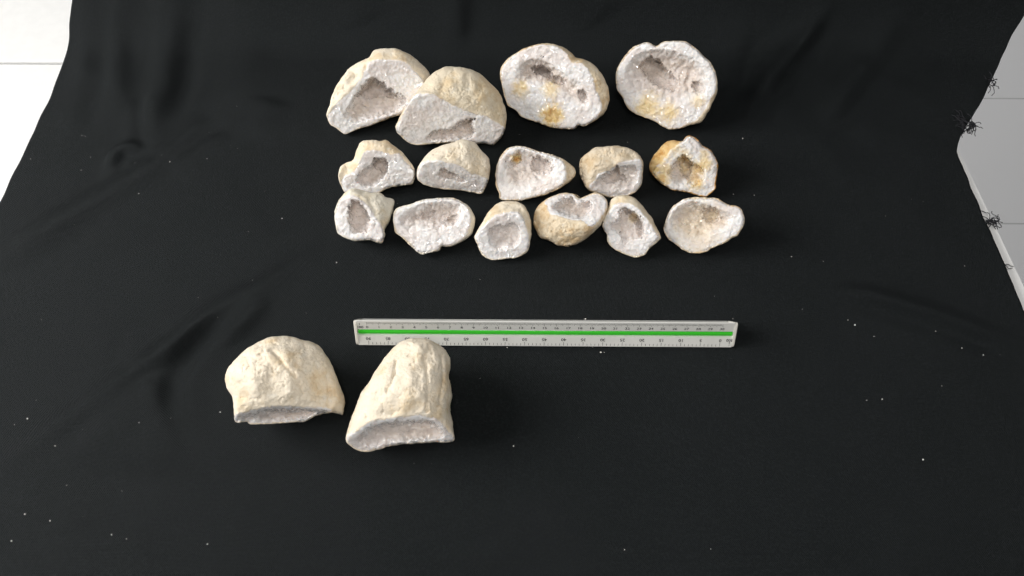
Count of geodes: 17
